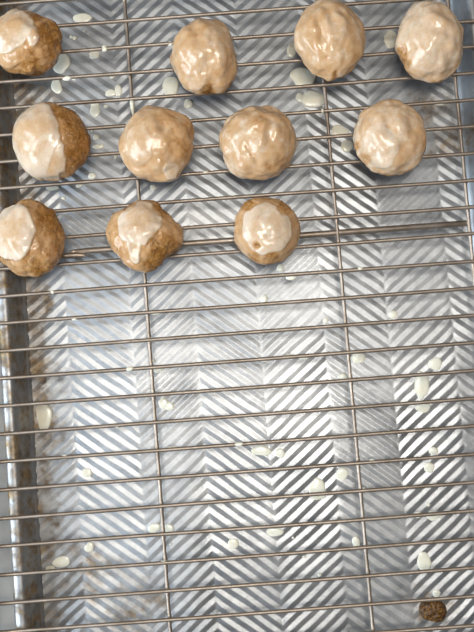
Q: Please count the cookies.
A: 11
